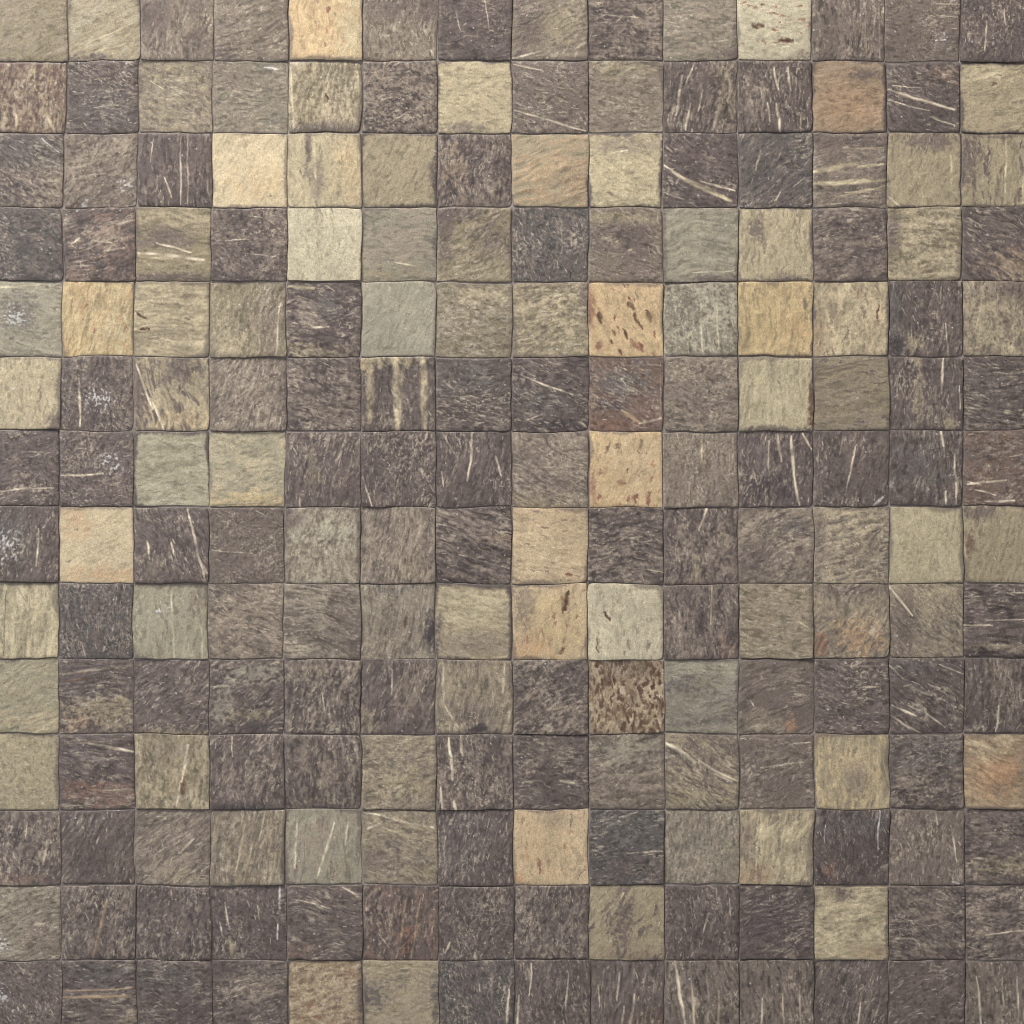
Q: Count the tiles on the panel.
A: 196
